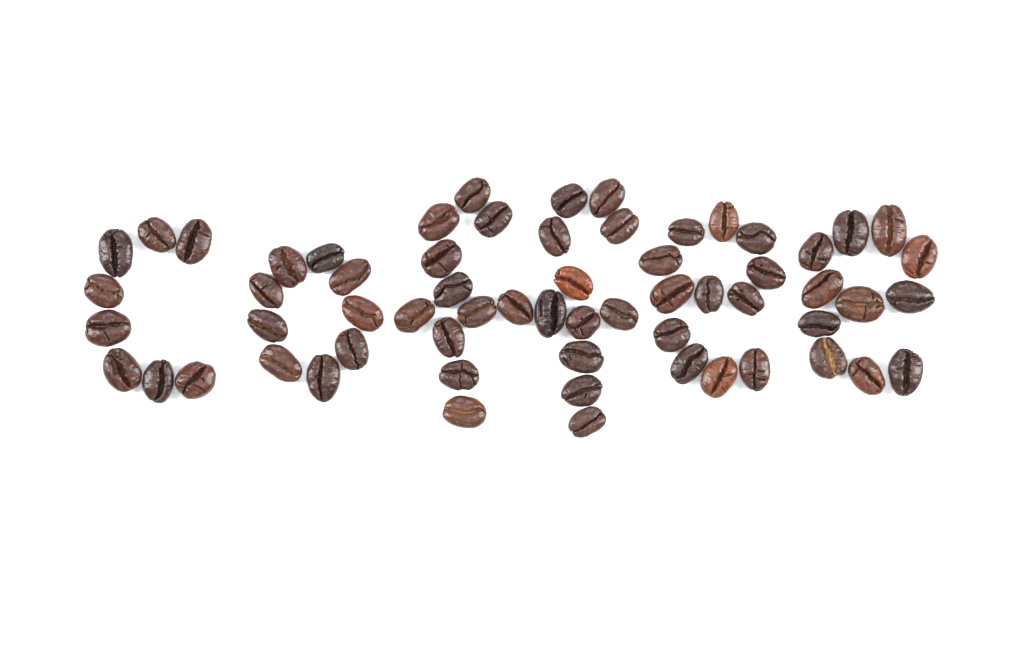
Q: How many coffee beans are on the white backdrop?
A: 62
